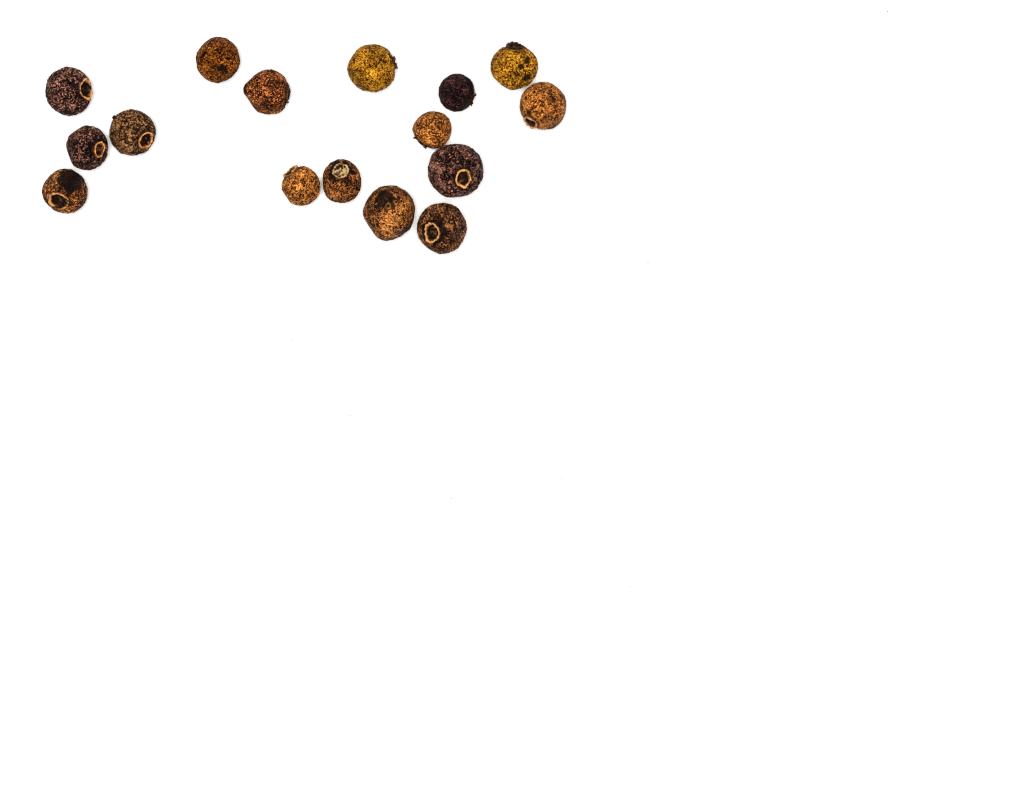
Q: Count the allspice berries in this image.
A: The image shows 16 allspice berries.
